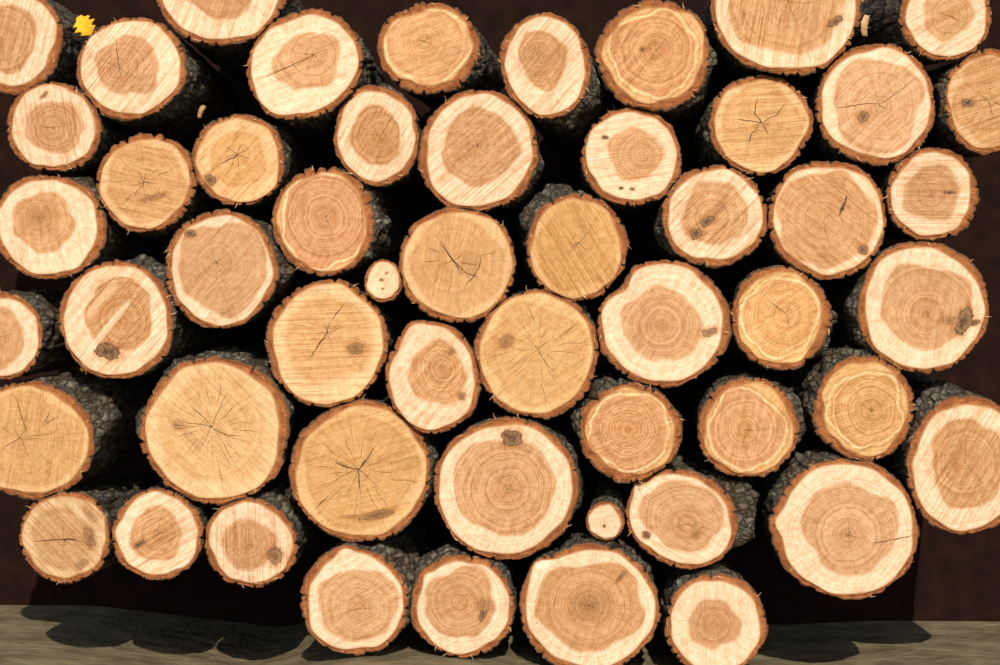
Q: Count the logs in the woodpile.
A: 53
